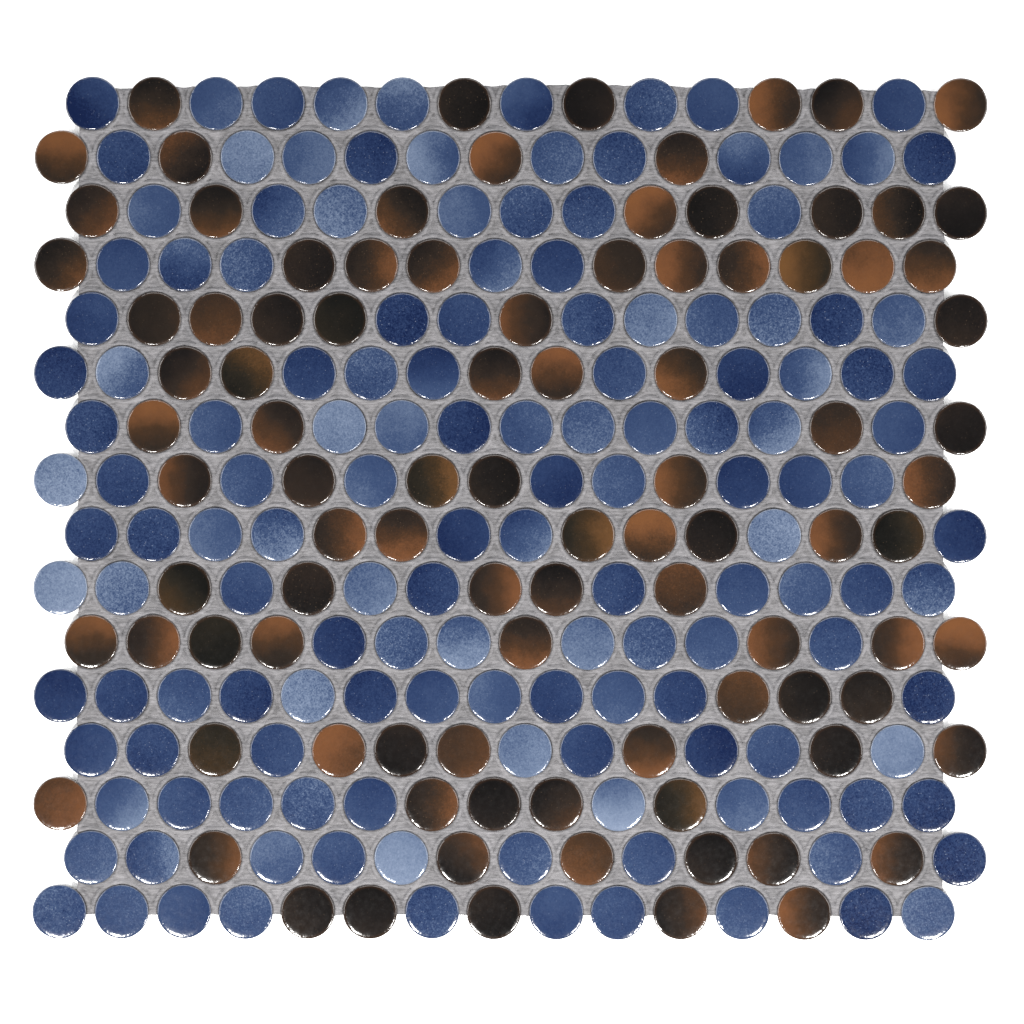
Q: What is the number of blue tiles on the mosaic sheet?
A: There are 145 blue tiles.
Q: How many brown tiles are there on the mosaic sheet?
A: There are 95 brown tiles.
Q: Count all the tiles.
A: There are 240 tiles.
